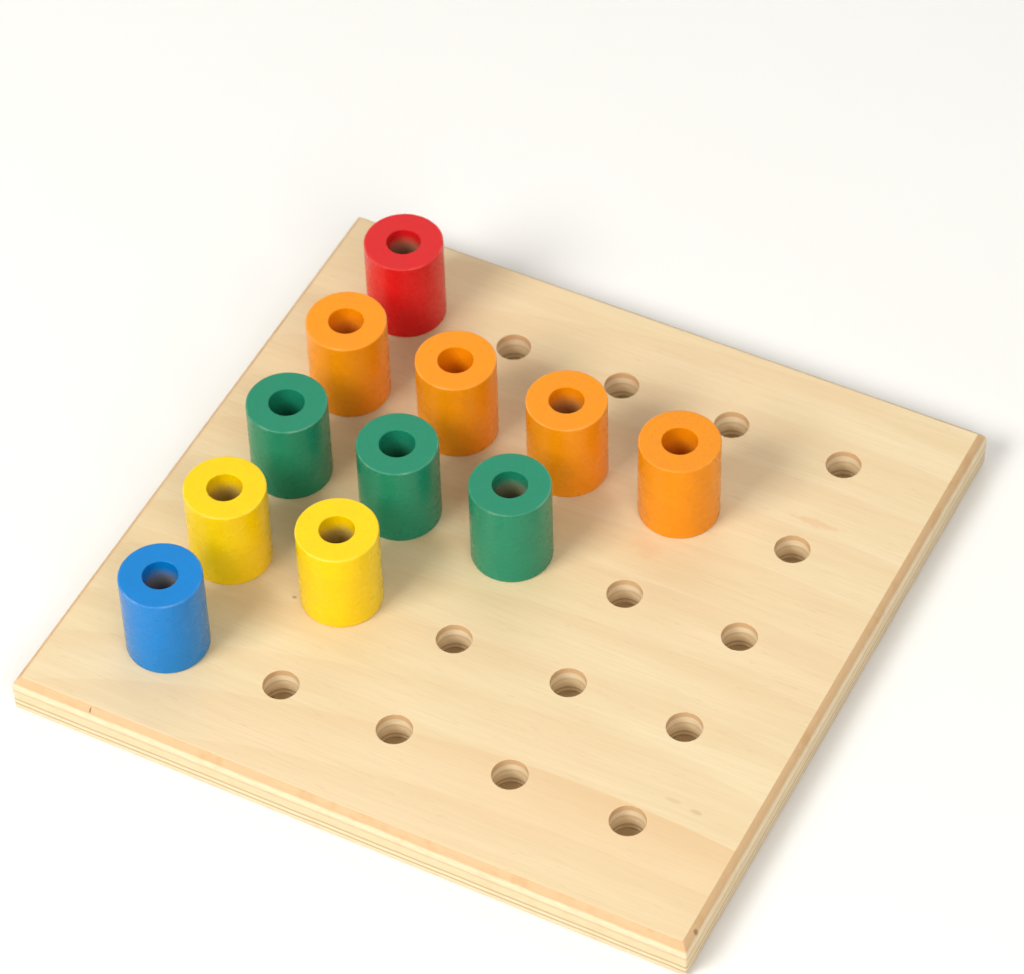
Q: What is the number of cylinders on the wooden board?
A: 11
